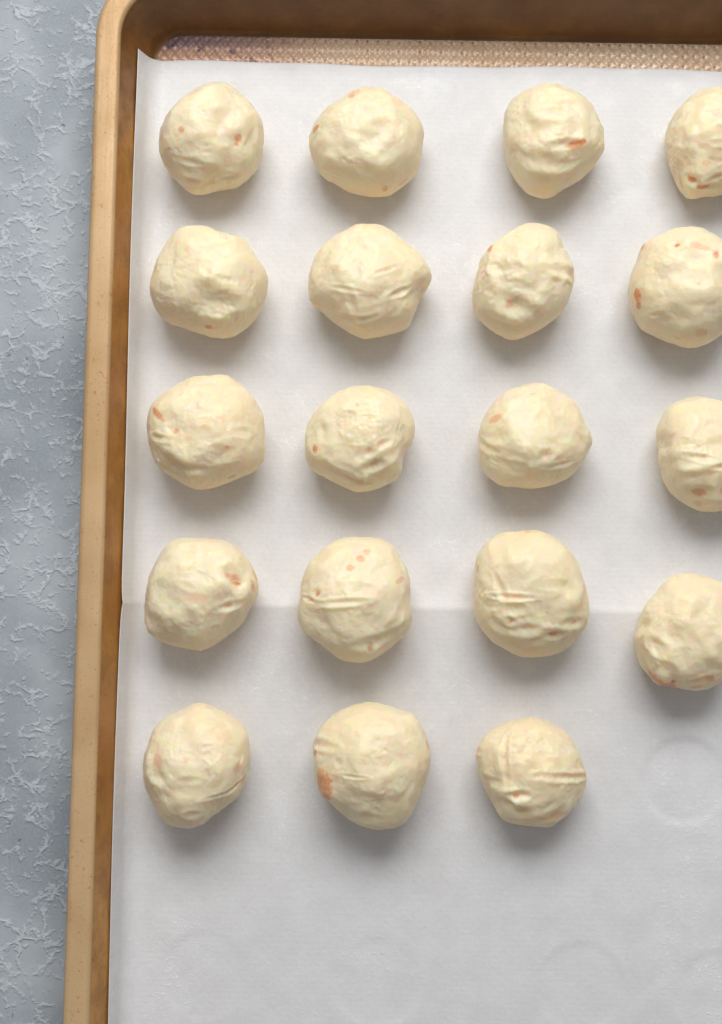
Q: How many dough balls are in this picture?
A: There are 19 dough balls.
